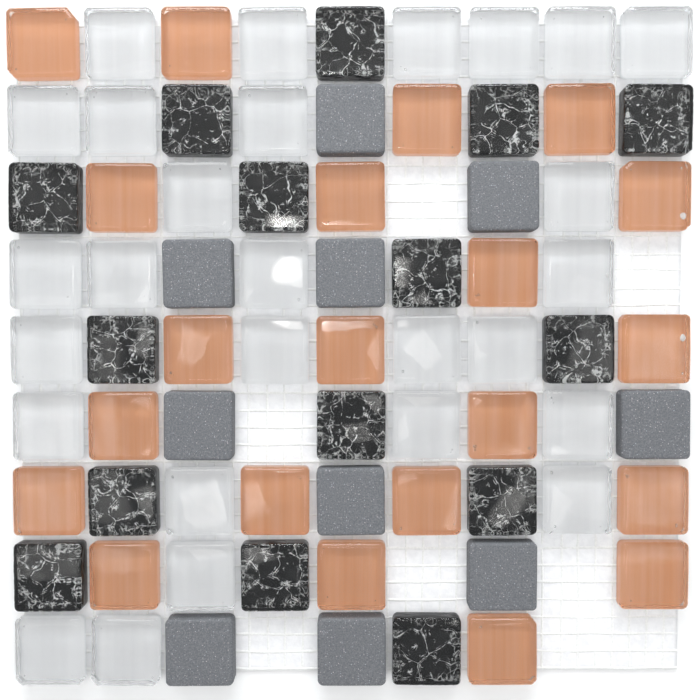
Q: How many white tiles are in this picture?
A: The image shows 27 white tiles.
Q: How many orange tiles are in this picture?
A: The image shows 21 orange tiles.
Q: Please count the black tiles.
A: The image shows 15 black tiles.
